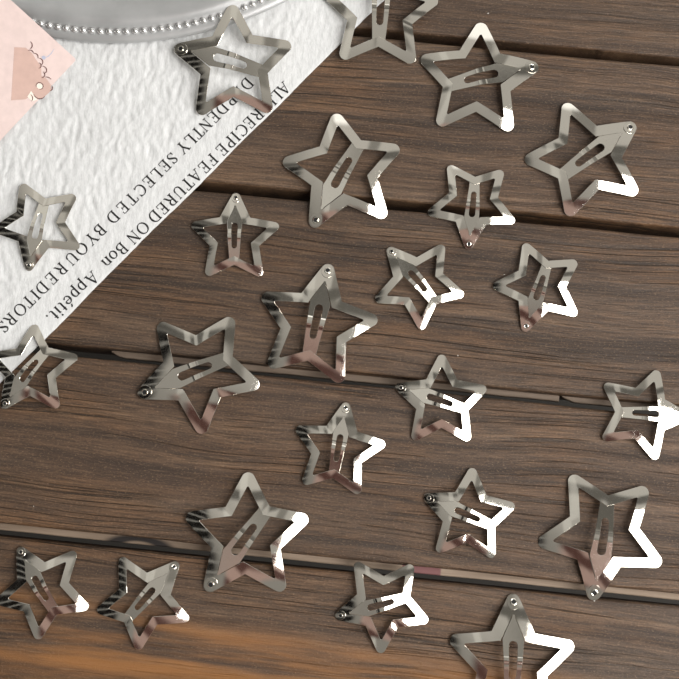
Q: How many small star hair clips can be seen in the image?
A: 13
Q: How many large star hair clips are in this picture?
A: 10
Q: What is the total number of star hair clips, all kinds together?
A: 23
